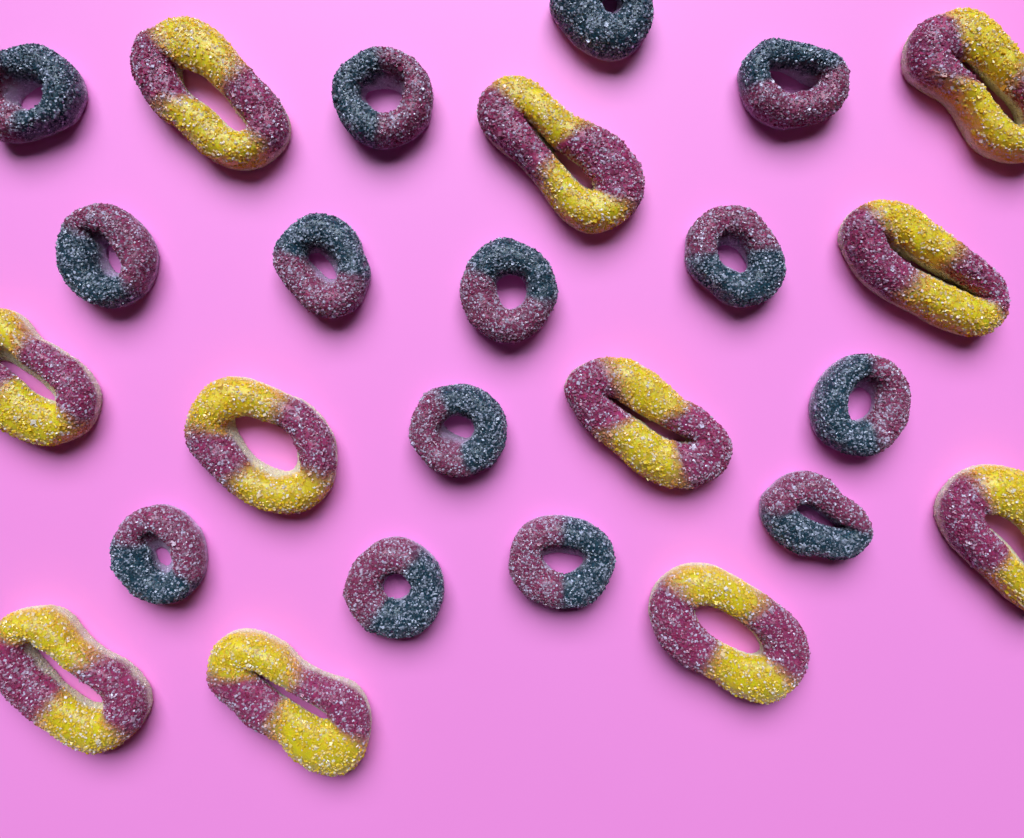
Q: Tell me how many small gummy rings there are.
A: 14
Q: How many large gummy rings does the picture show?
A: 11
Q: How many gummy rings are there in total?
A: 25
